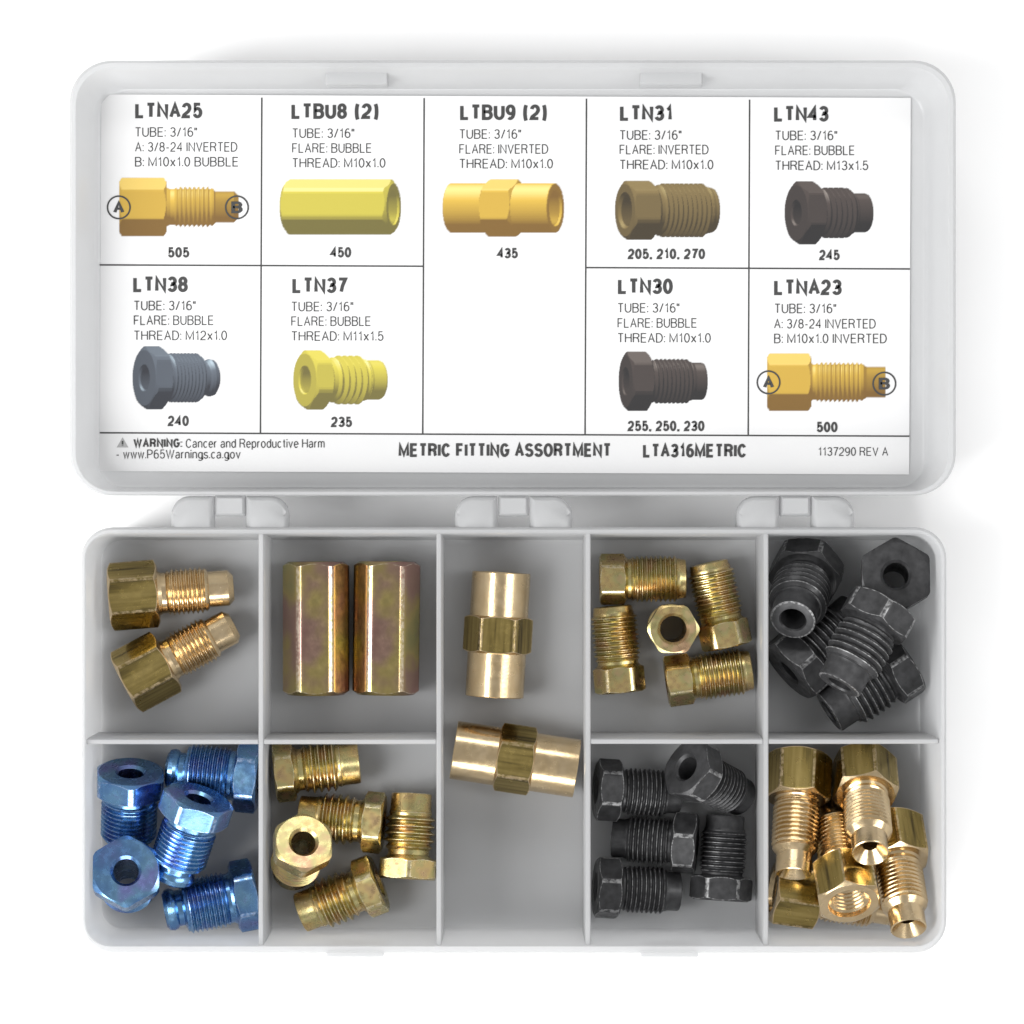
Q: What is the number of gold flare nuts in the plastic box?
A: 10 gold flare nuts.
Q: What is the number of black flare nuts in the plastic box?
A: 10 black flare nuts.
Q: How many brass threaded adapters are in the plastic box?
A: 7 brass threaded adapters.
